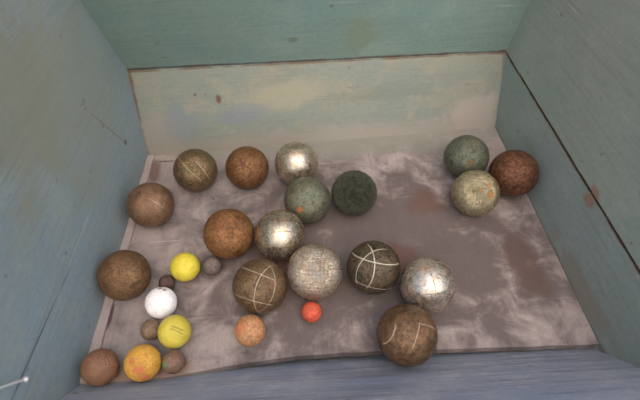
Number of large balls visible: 17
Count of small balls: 11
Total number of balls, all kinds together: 28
